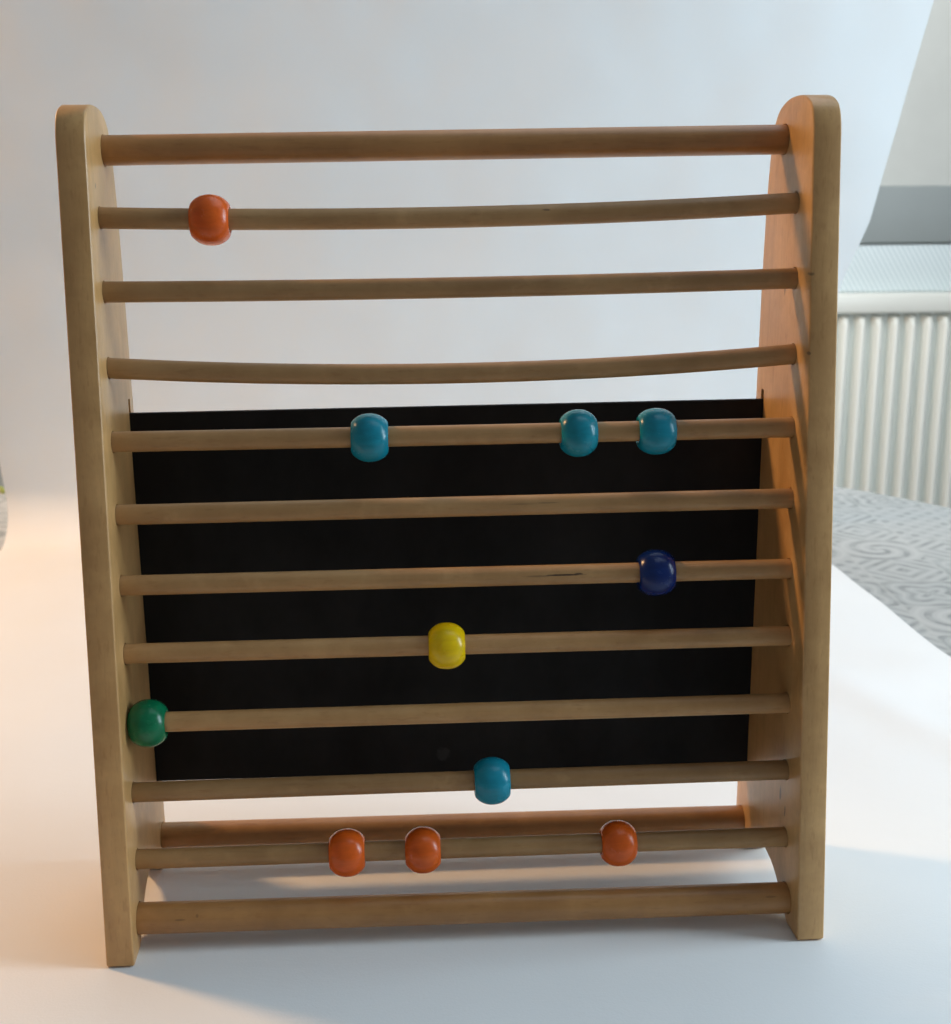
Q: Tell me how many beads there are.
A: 11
